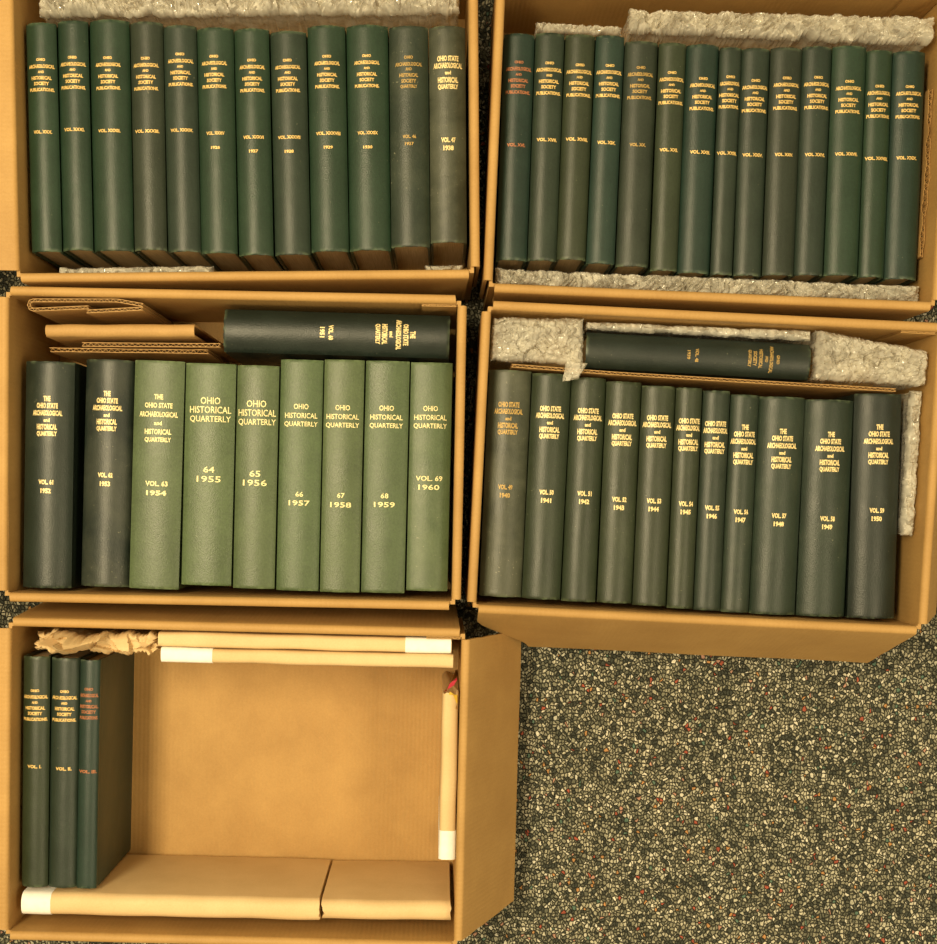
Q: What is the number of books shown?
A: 51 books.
